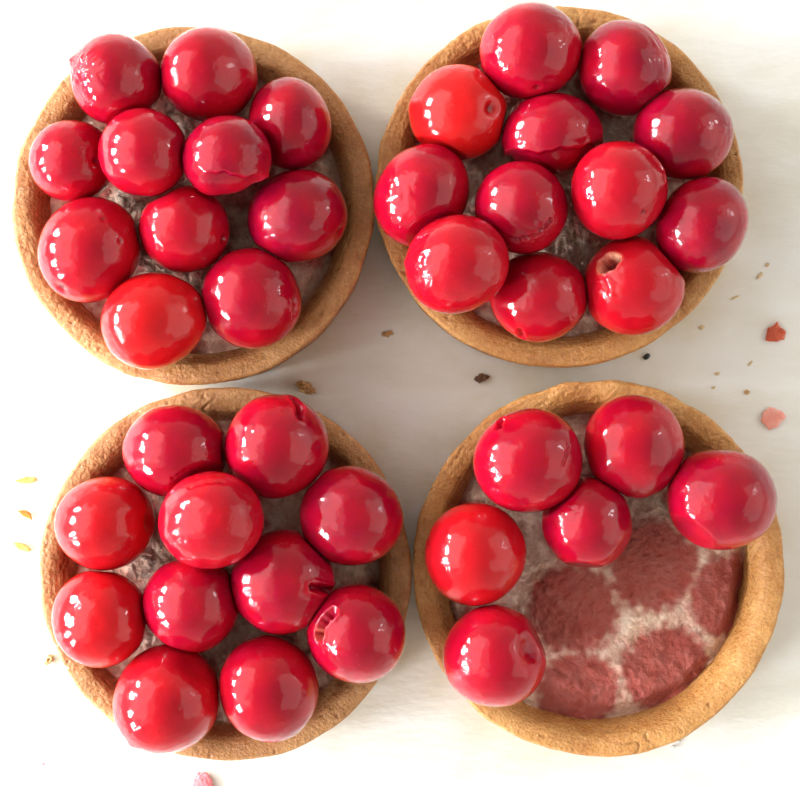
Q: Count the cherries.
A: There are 40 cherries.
